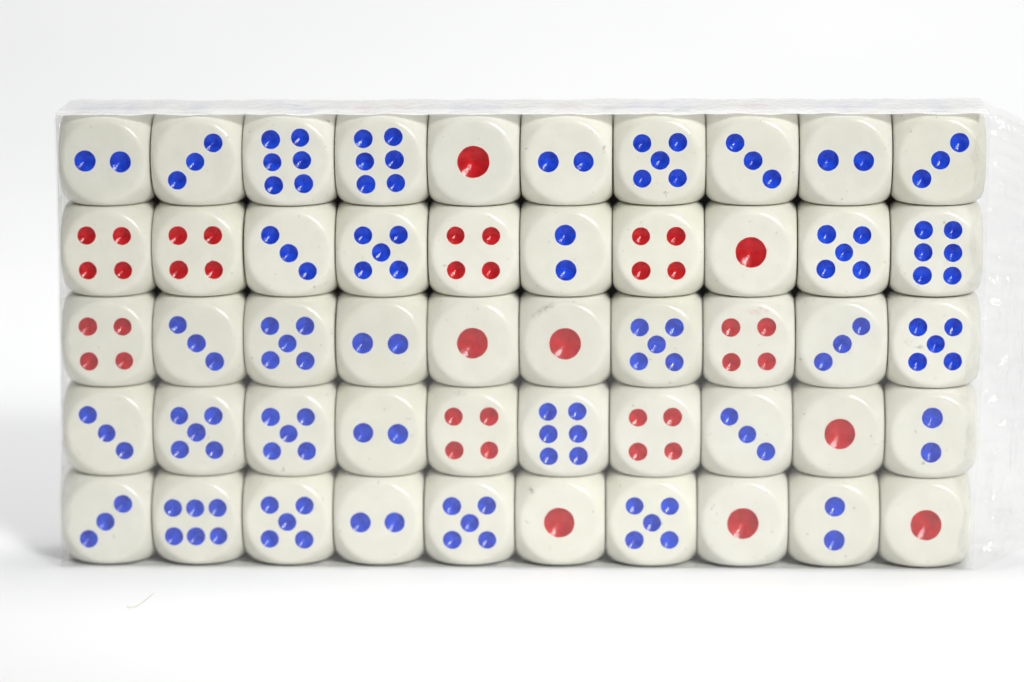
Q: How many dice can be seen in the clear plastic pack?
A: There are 50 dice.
